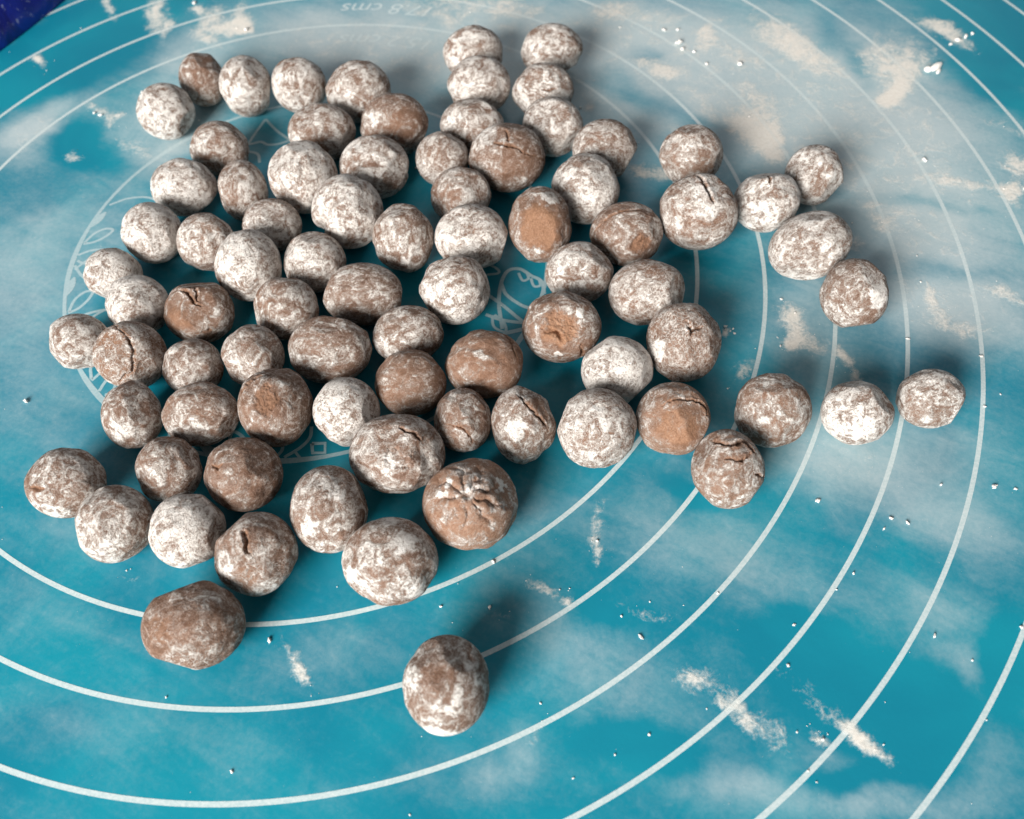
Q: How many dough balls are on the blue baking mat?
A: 82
